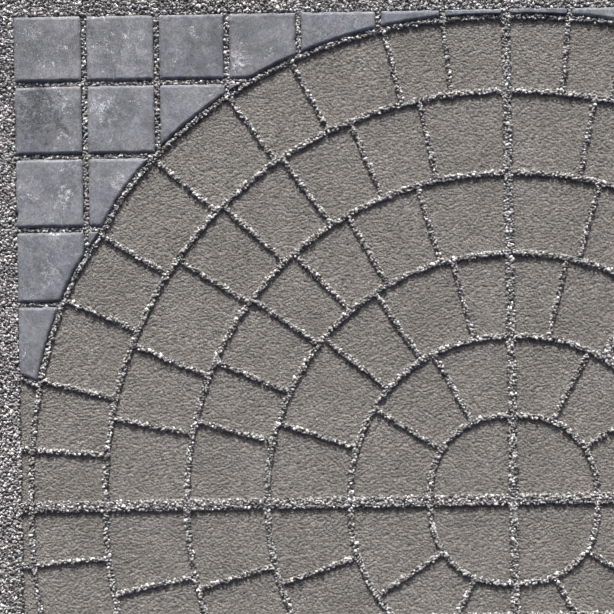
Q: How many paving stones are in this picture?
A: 18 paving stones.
